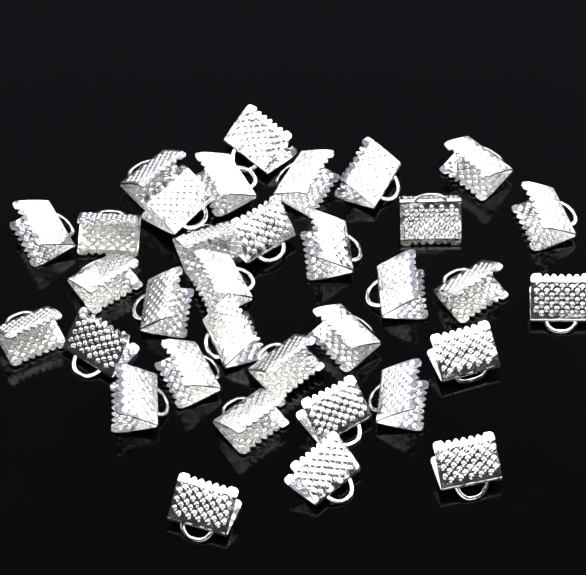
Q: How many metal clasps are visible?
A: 34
